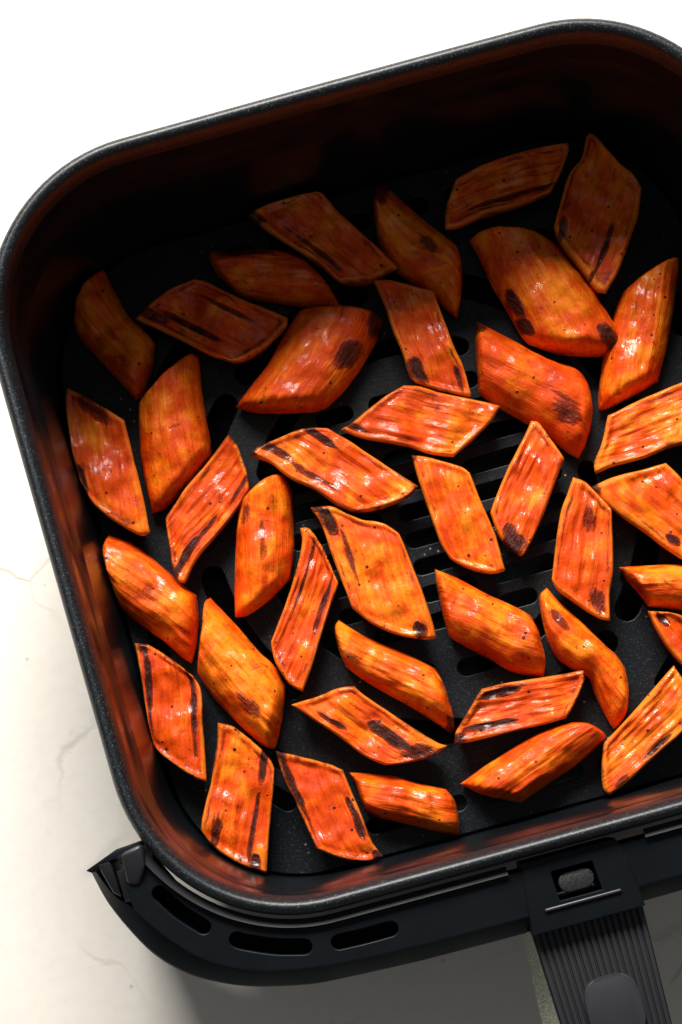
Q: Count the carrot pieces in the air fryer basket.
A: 40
